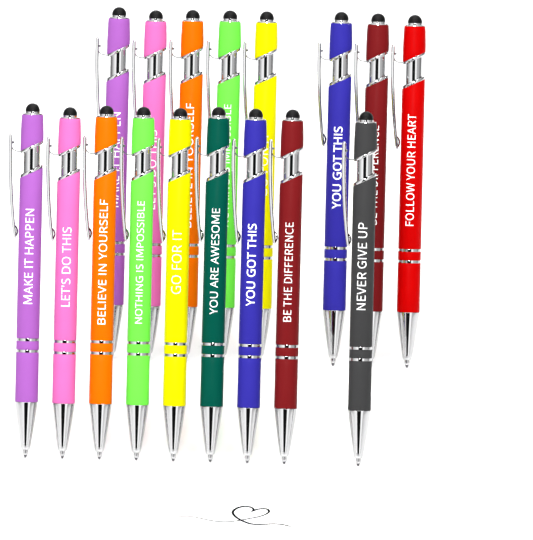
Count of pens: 17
